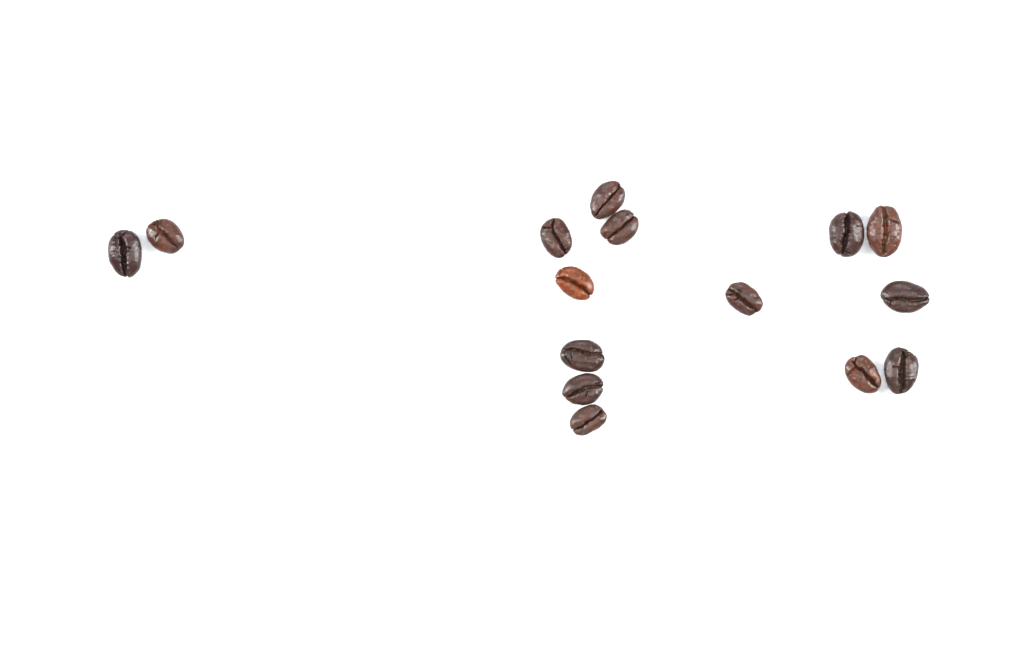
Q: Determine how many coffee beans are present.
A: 15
